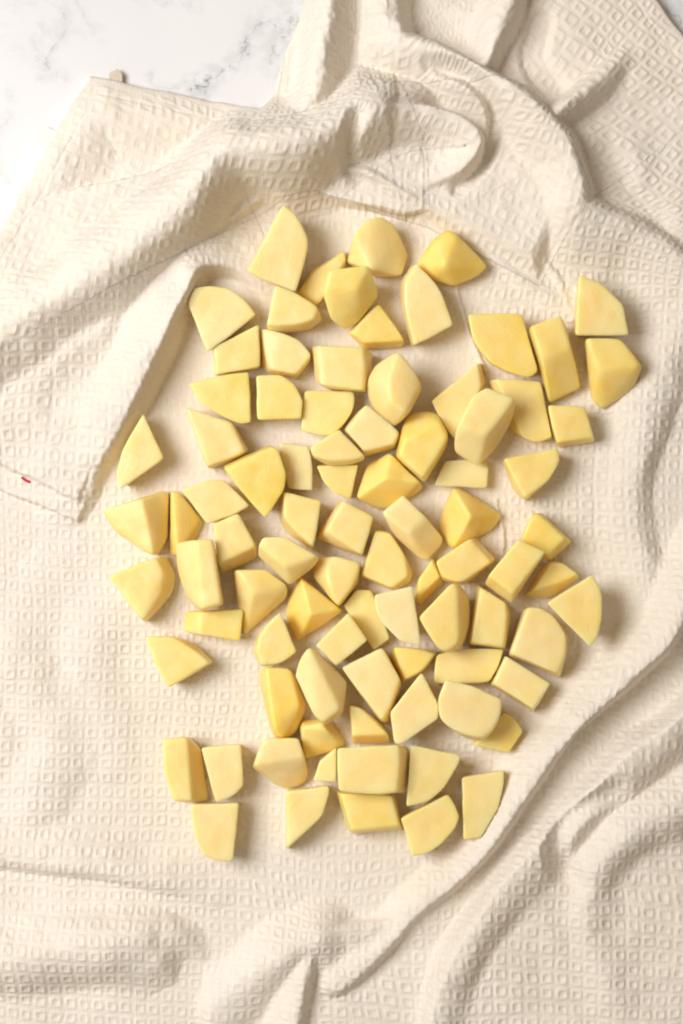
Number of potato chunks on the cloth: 87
